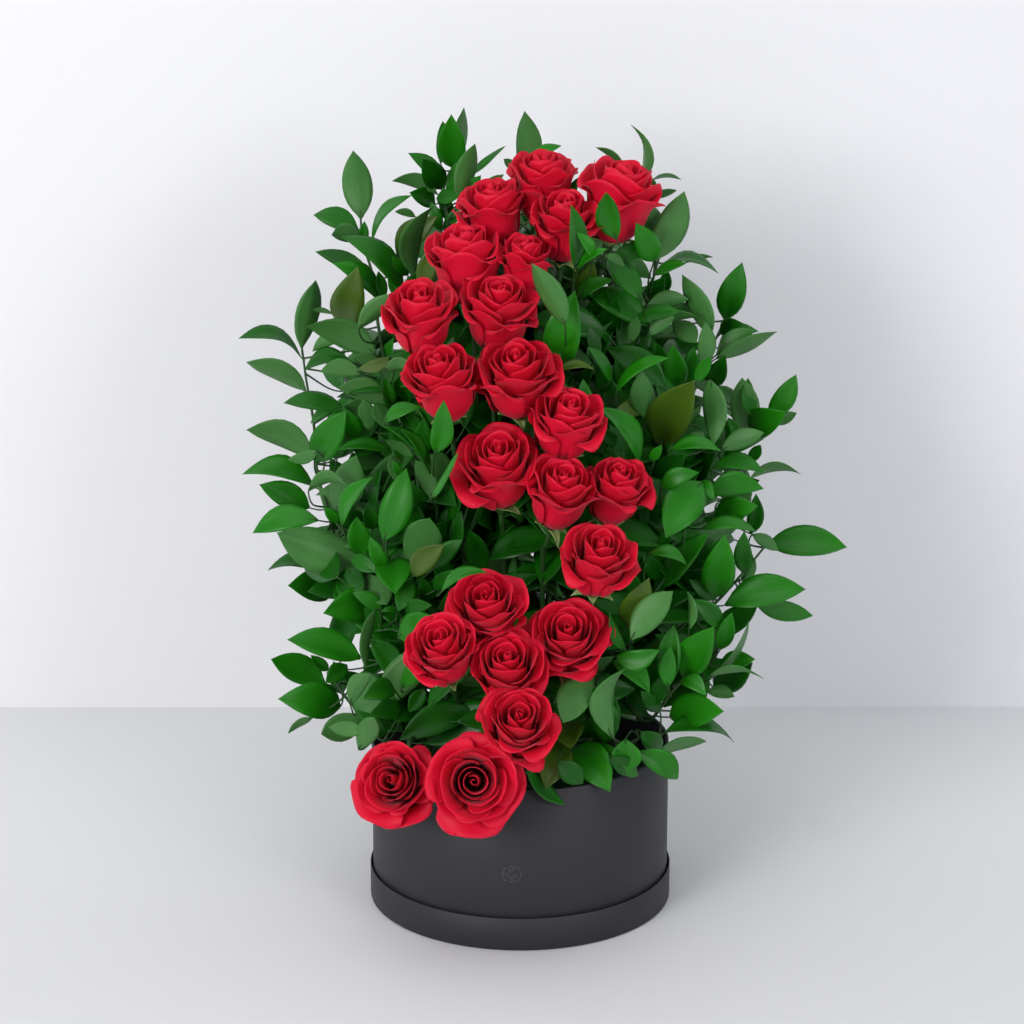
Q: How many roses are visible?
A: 22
